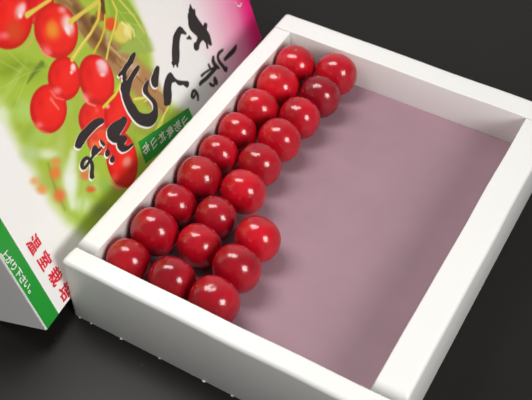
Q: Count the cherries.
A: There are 21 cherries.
